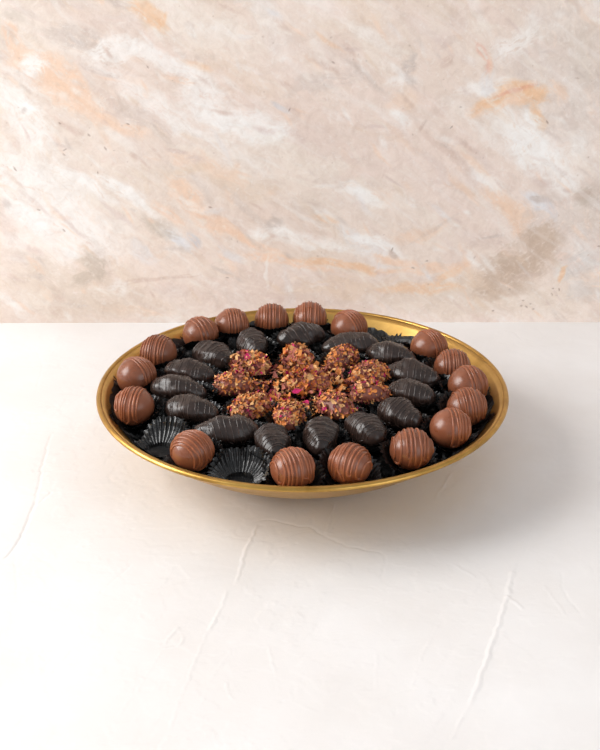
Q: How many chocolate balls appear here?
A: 17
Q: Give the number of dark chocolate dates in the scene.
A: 15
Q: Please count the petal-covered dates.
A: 10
